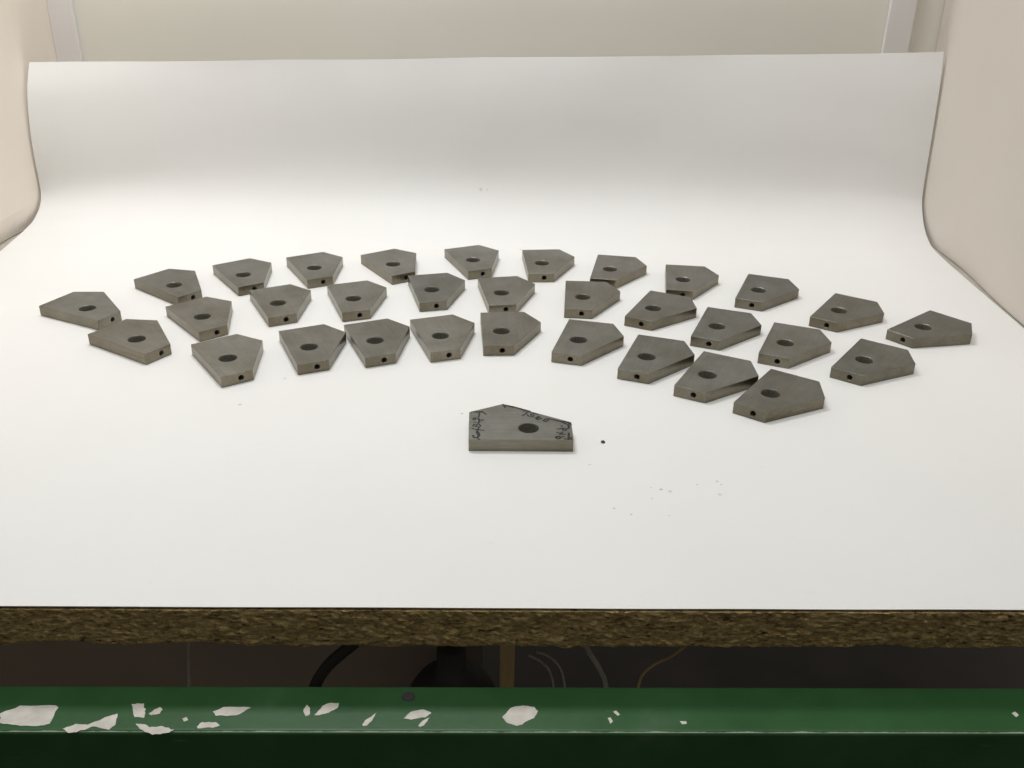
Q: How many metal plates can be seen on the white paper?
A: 33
